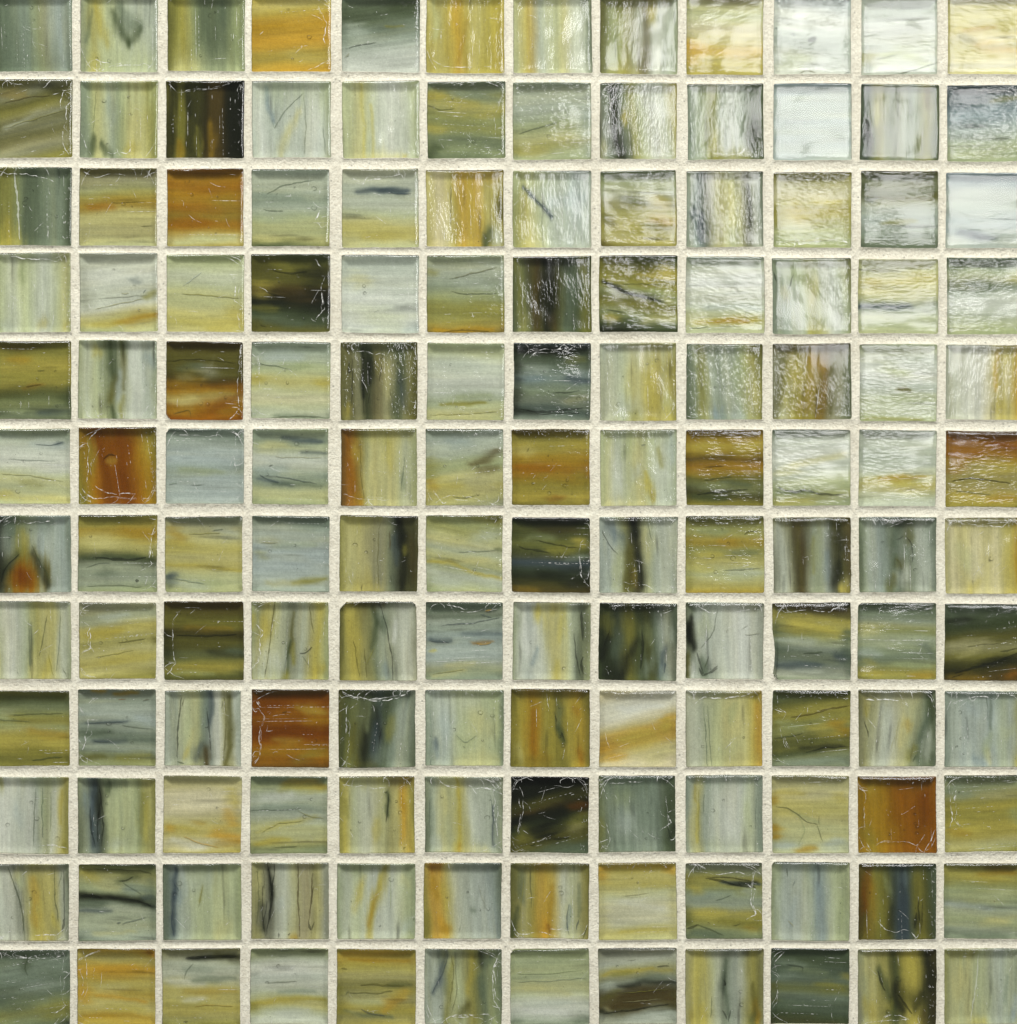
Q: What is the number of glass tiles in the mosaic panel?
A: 144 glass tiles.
